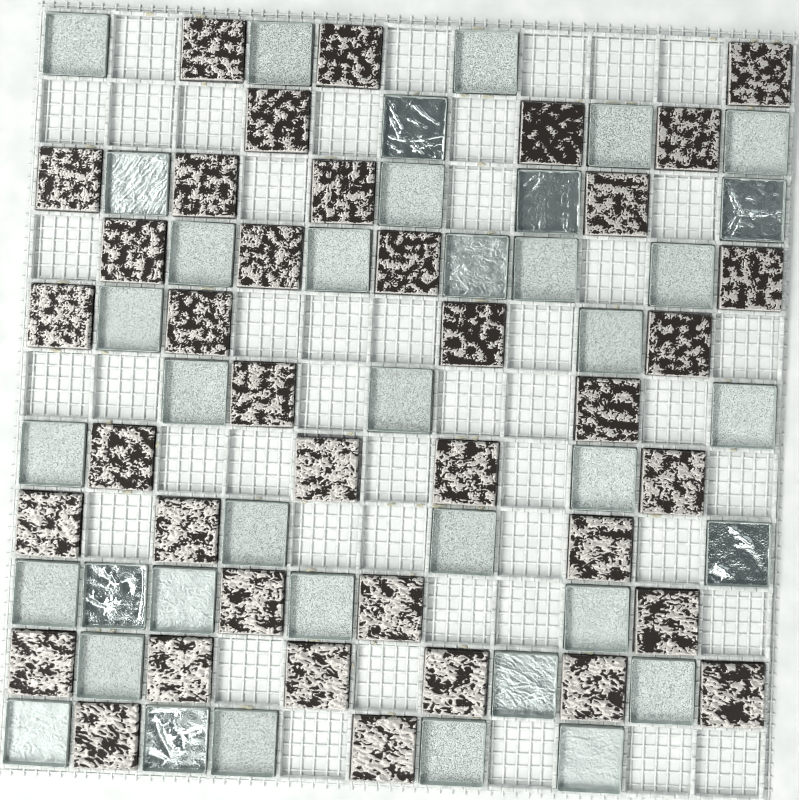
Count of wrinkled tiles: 12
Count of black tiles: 38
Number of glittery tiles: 26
